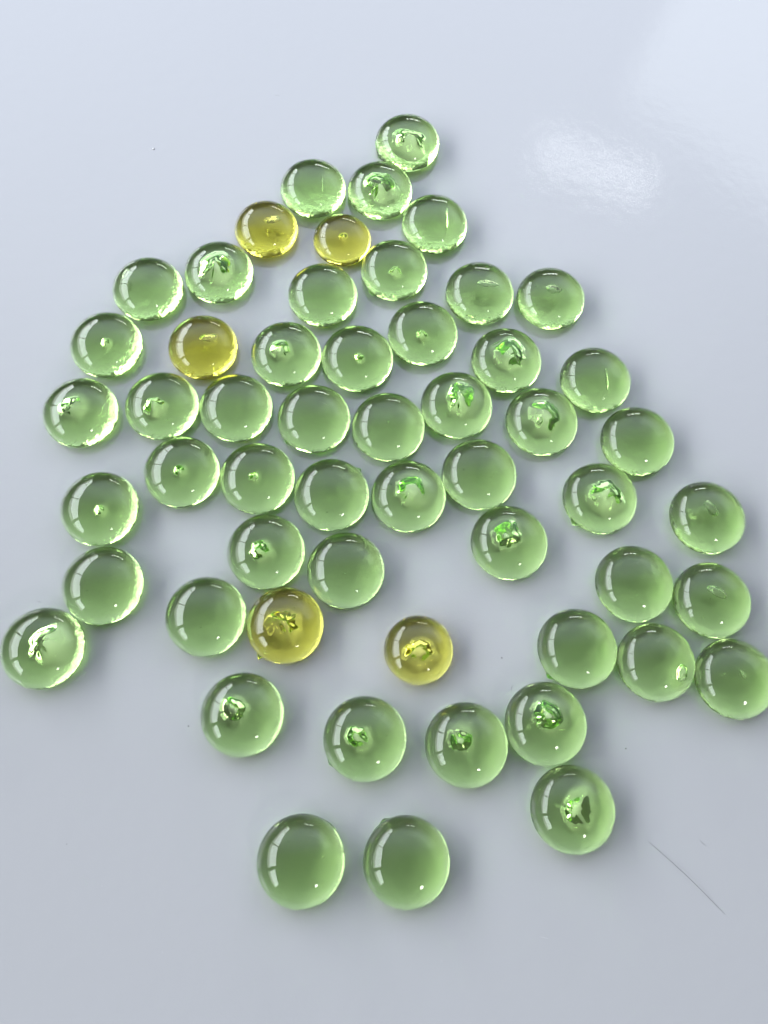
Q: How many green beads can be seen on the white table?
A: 50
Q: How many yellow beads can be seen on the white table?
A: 5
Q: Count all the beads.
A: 55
